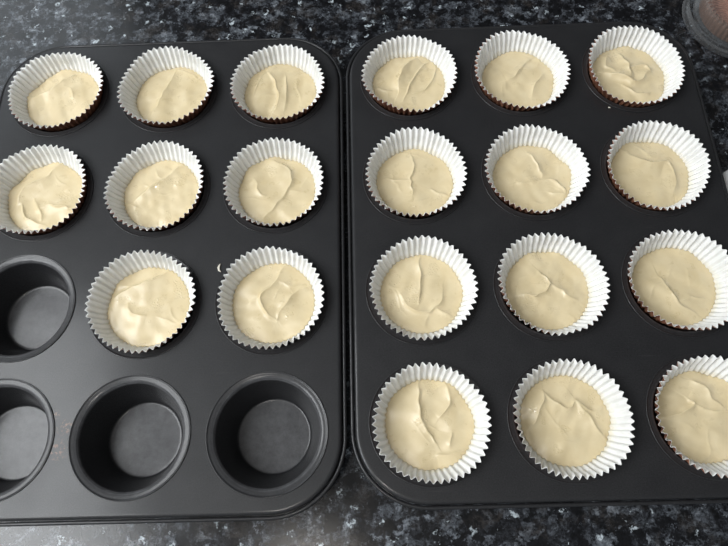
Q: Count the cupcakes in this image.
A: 20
